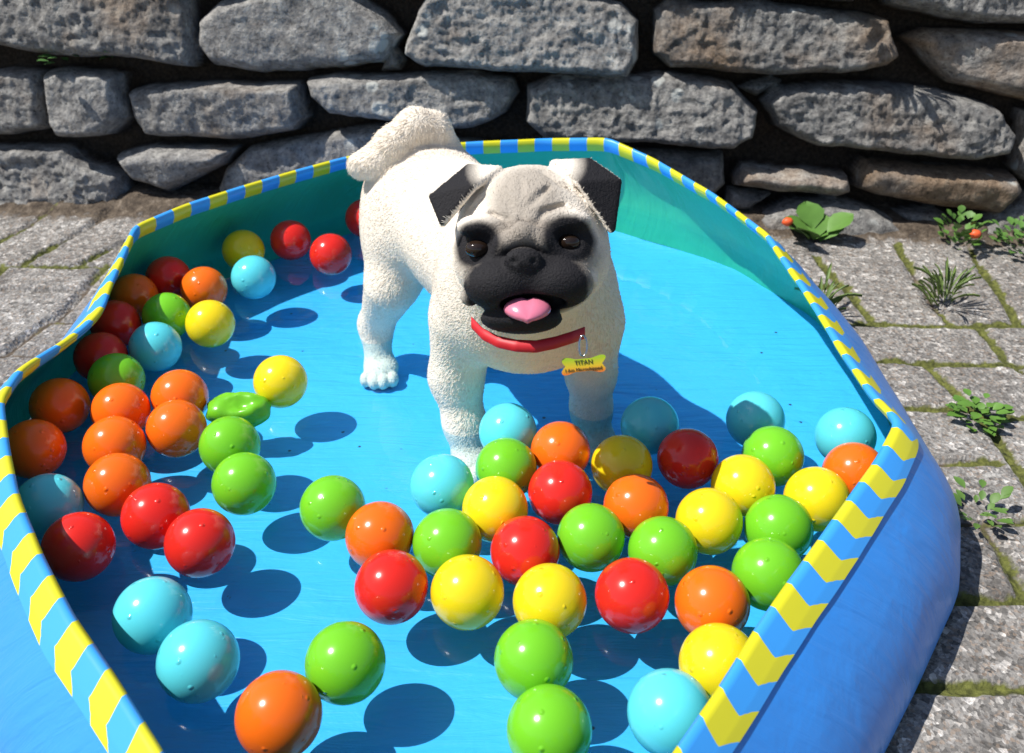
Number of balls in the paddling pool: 66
